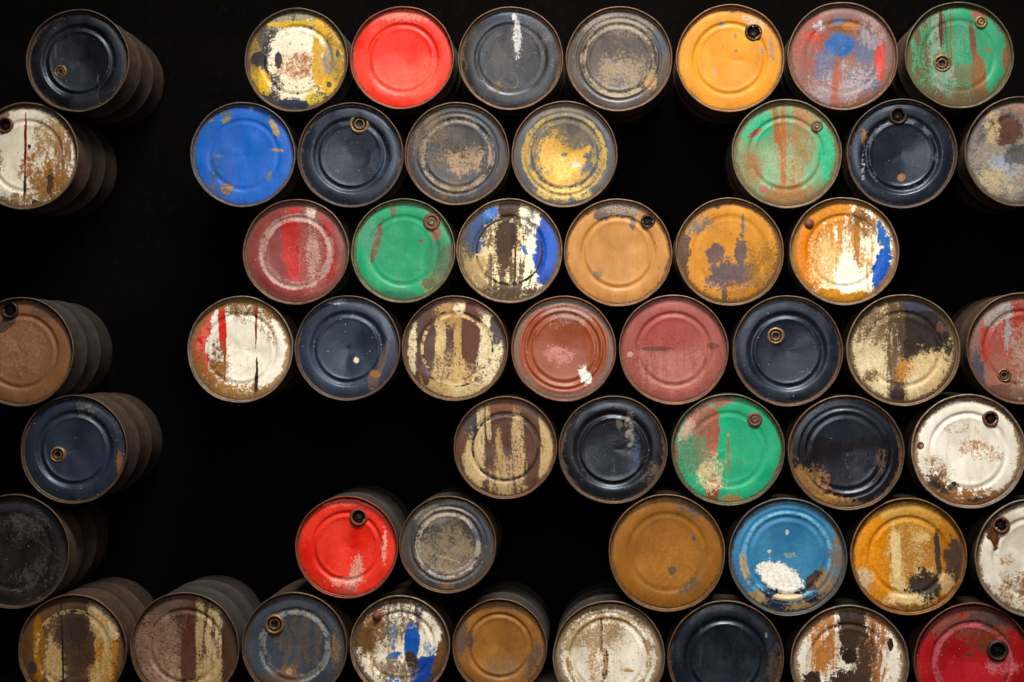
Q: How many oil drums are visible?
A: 53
